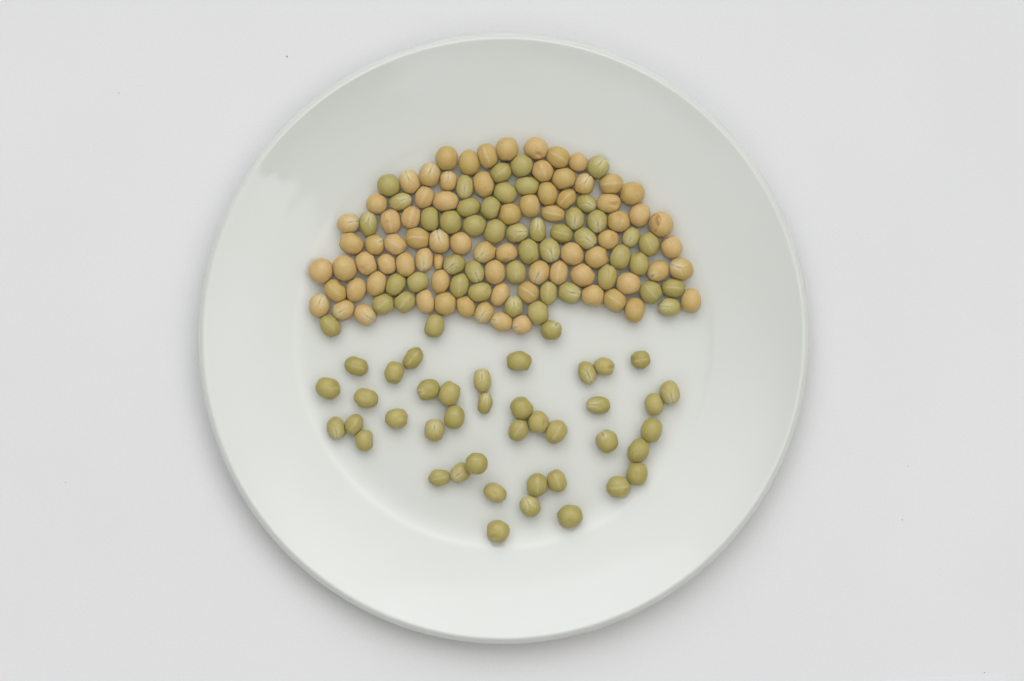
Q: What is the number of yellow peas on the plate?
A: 76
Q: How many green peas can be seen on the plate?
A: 88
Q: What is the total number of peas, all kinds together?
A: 164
